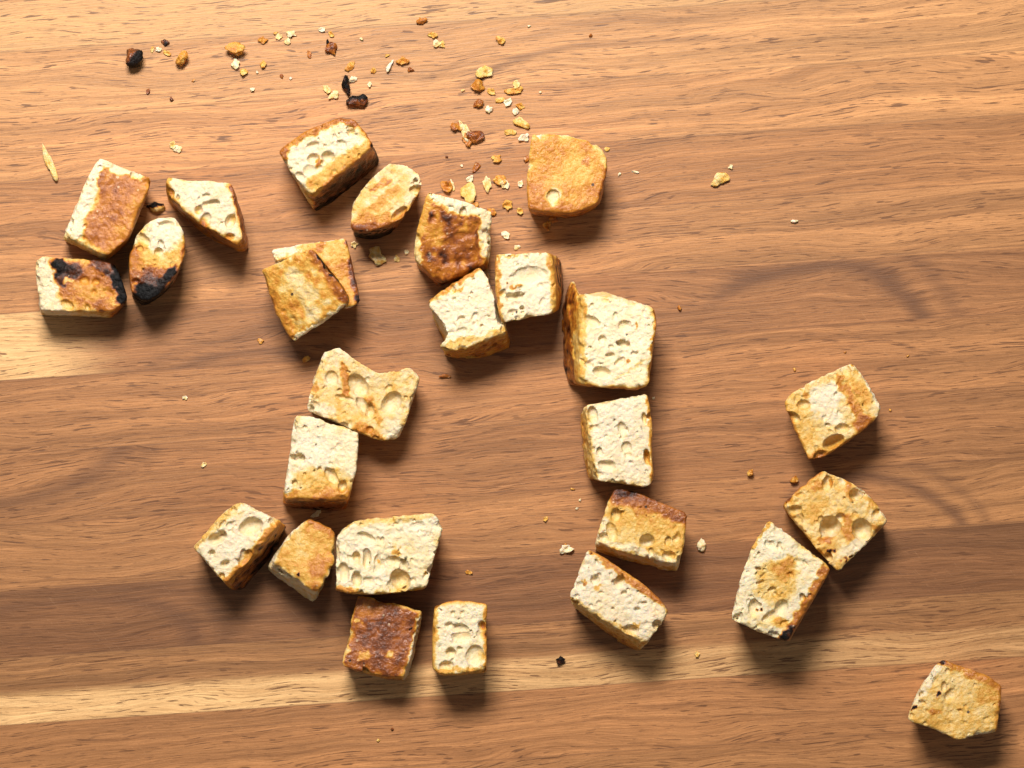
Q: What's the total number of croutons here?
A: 27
